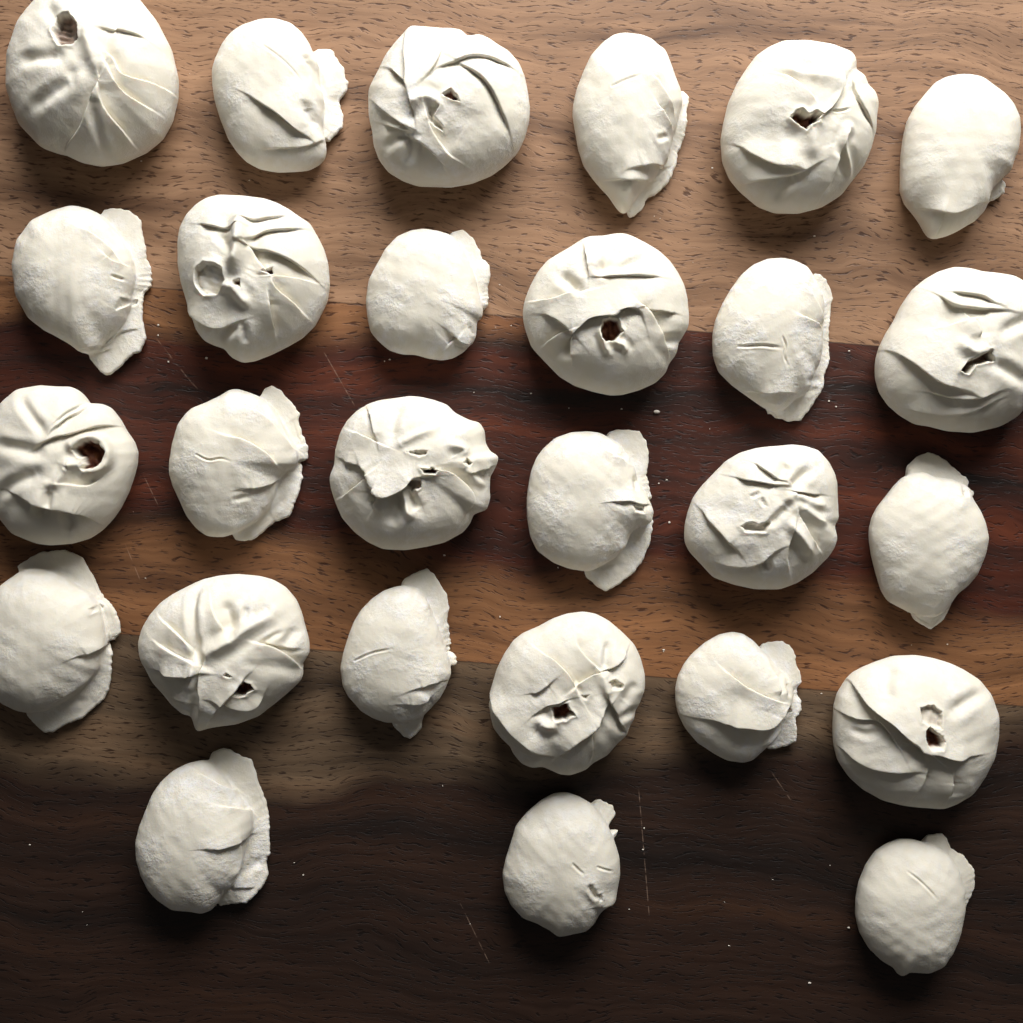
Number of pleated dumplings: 12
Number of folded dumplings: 15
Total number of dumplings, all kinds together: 27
